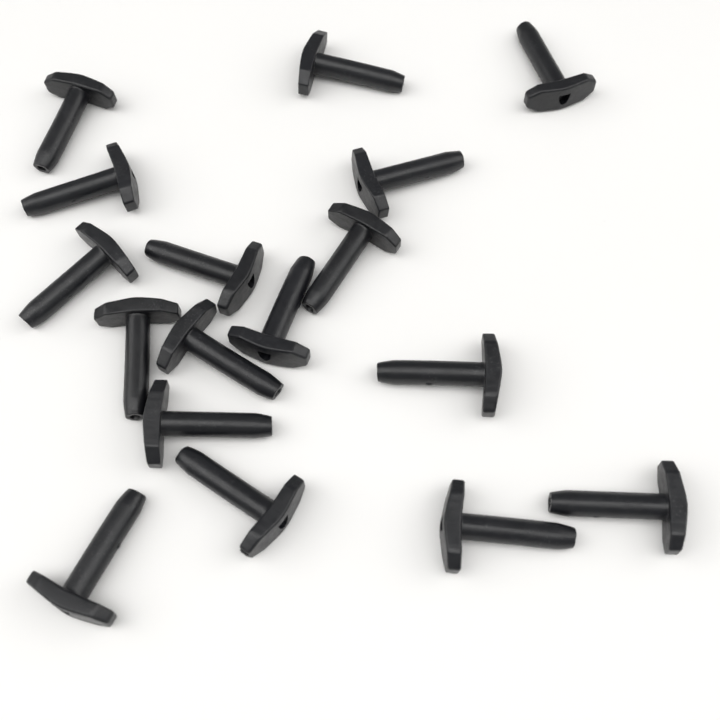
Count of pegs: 17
